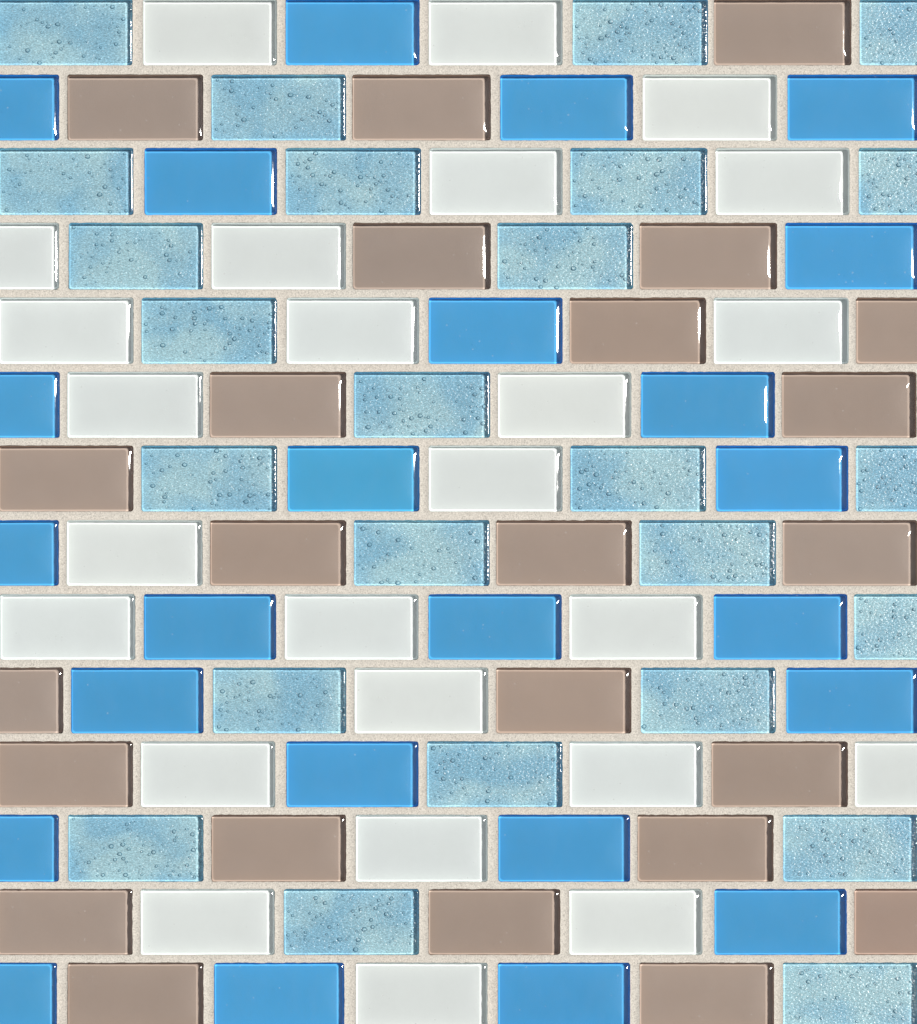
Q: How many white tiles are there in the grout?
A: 25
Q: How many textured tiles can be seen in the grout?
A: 25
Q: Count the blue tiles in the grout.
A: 24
